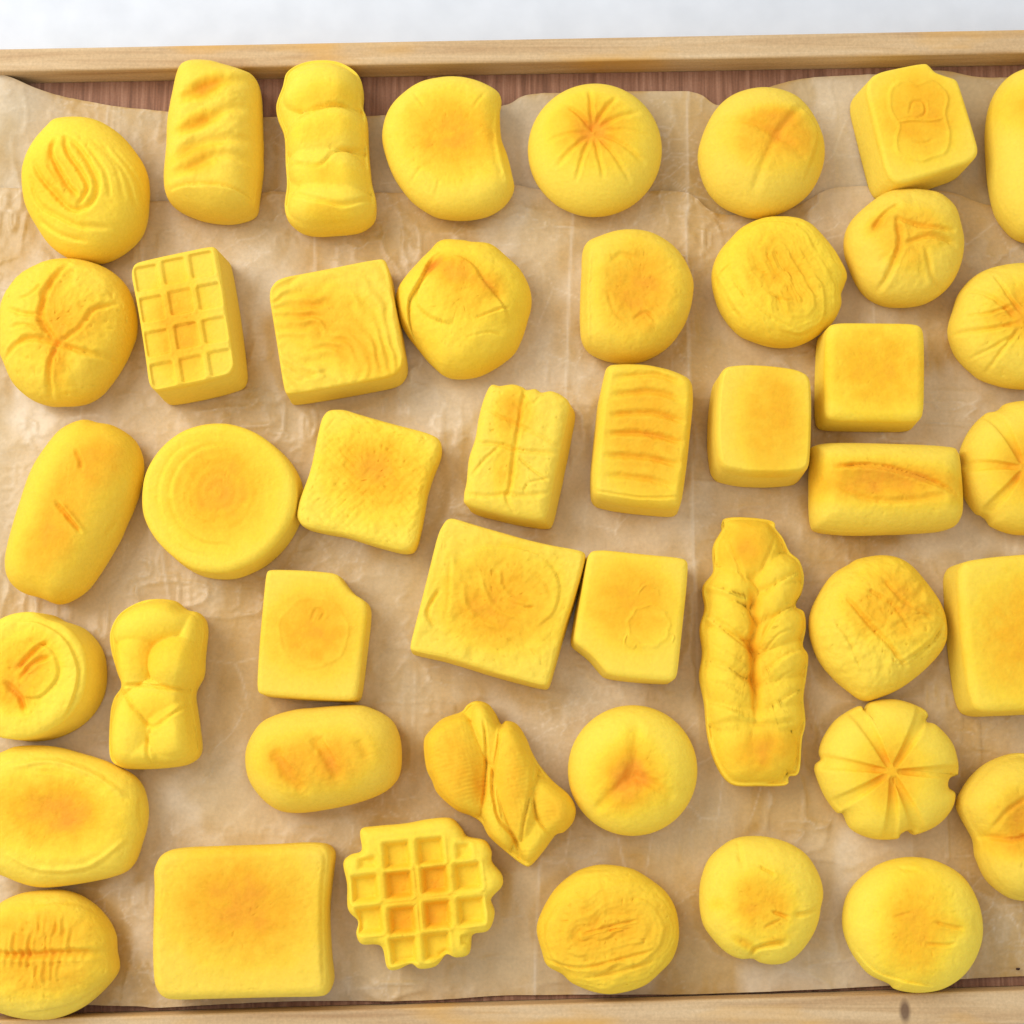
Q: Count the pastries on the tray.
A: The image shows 45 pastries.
